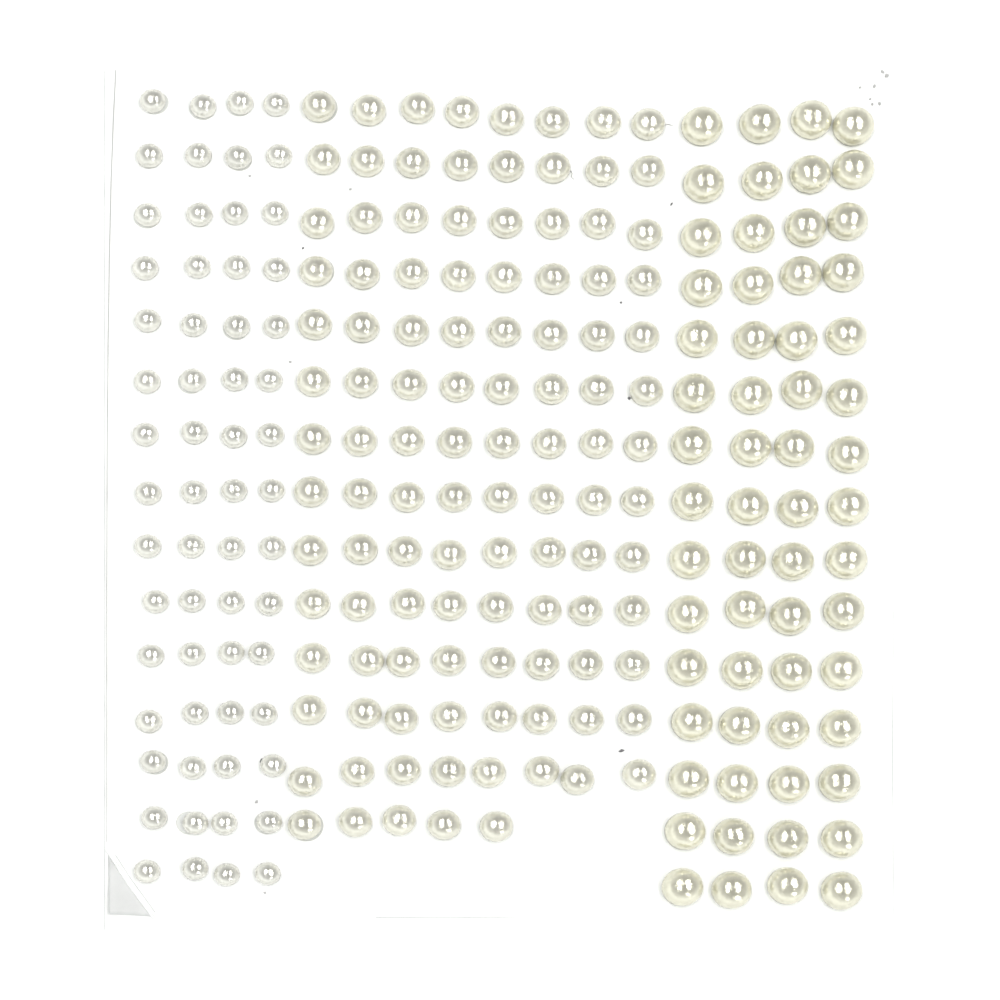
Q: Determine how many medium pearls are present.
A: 109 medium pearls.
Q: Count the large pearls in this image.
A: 60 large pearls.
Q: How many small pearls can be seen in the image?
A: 60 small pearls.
